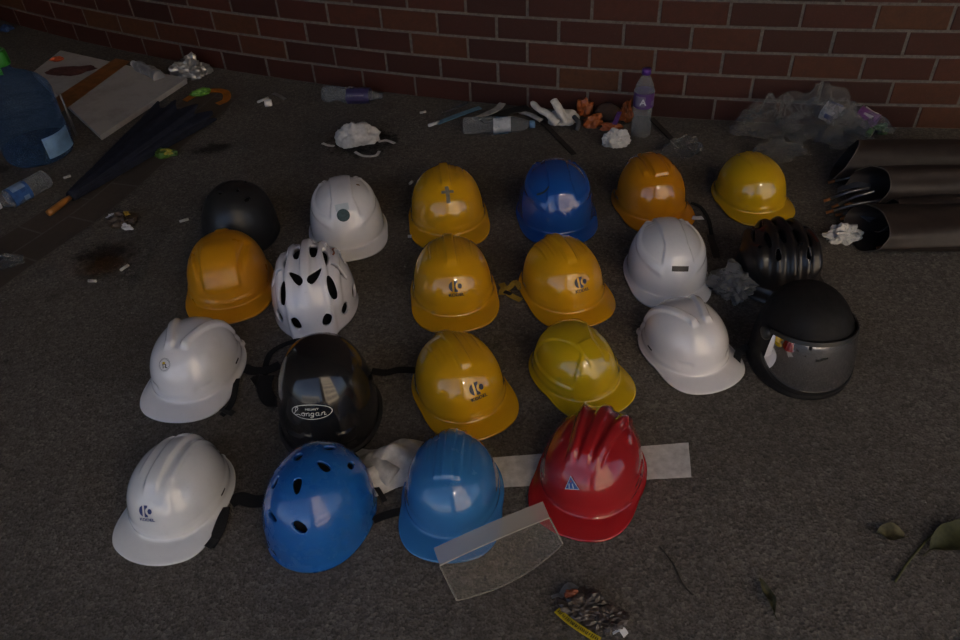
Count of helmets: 22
